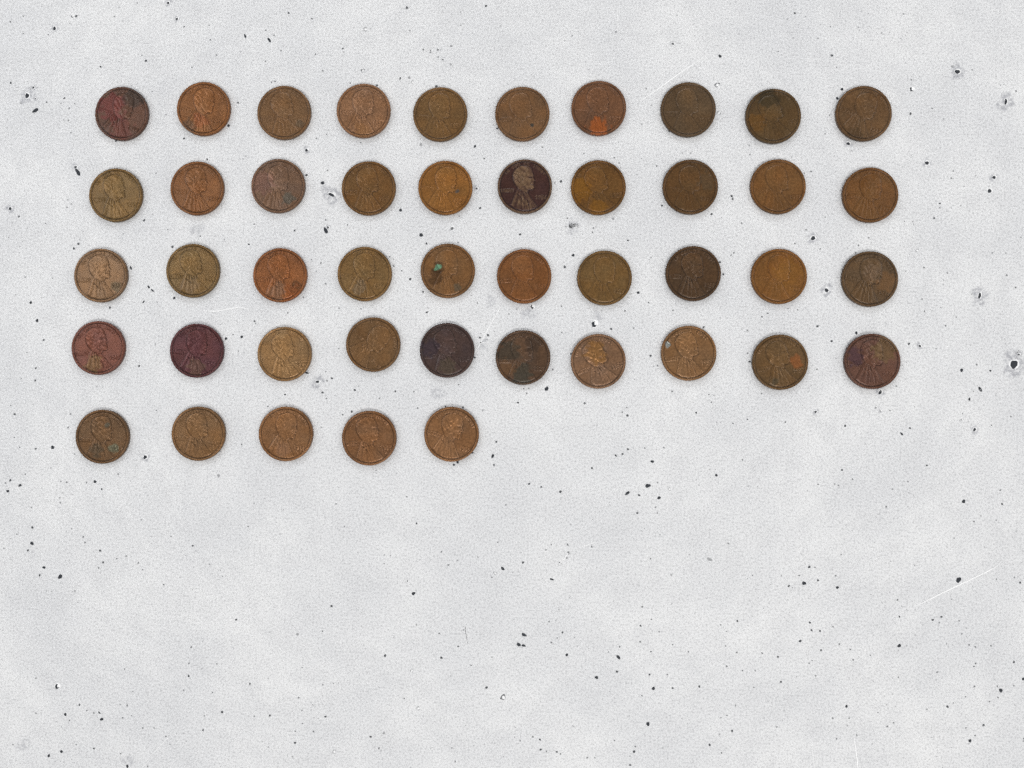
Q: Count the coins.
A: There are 45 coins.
